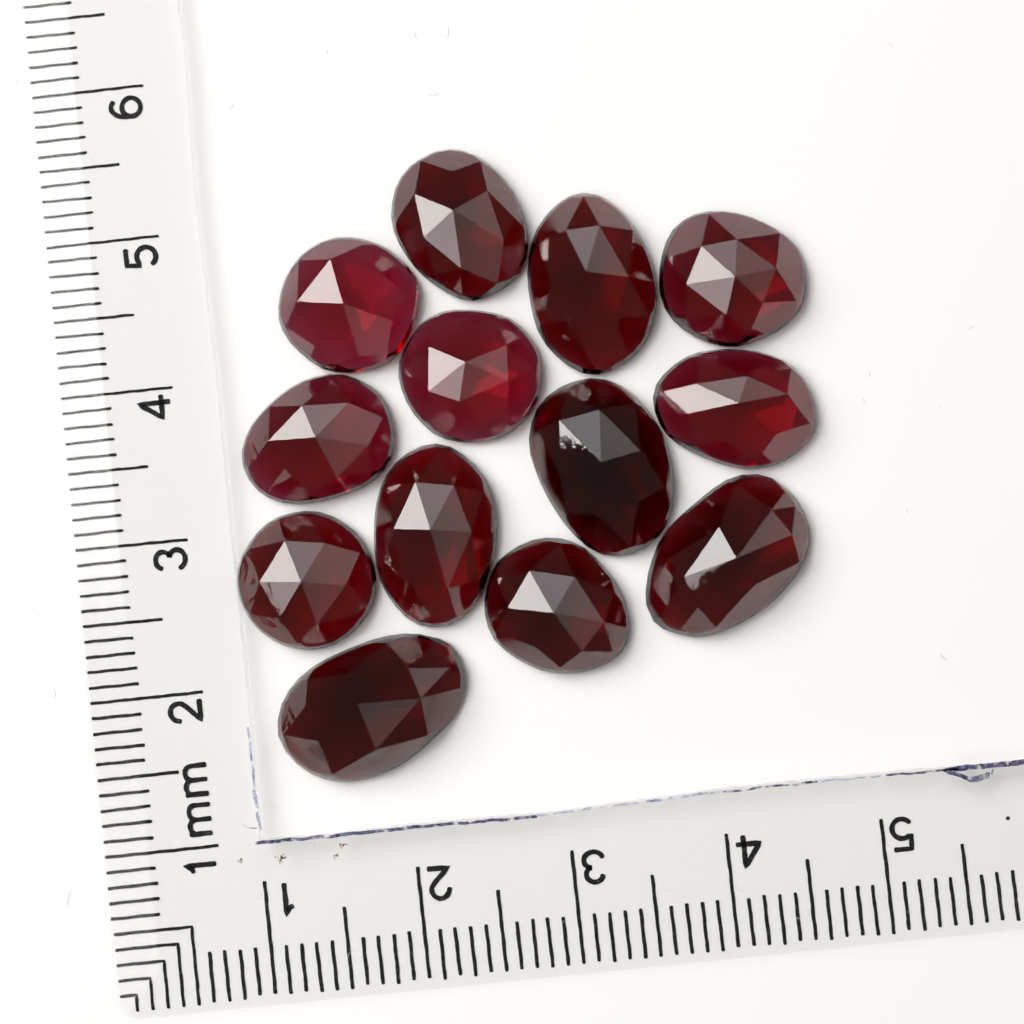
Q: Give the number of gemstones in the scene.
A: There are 13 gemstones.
